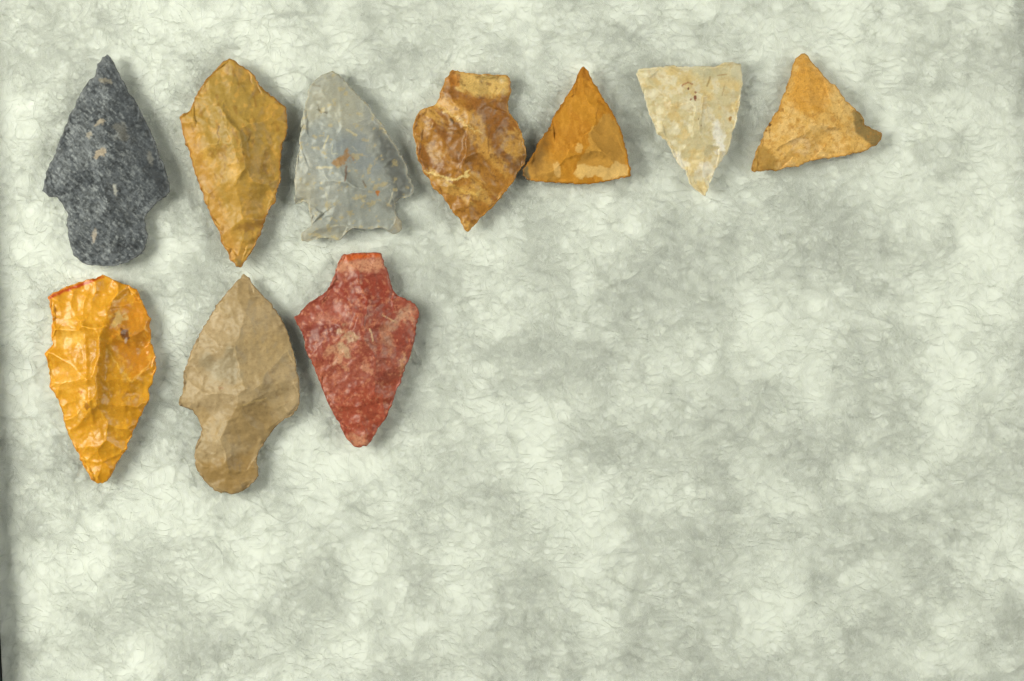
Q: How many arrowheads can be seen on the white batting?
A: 10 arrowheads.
